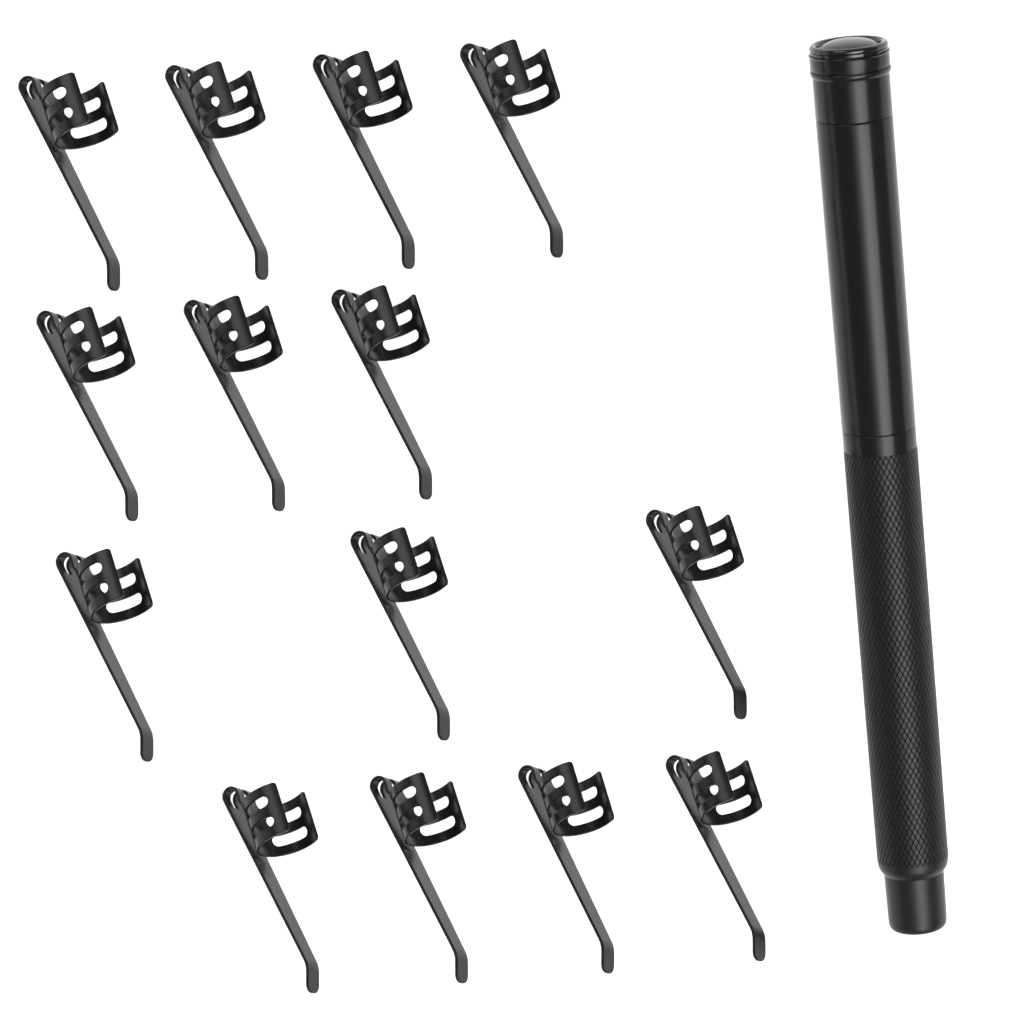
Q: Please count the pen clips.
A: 14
